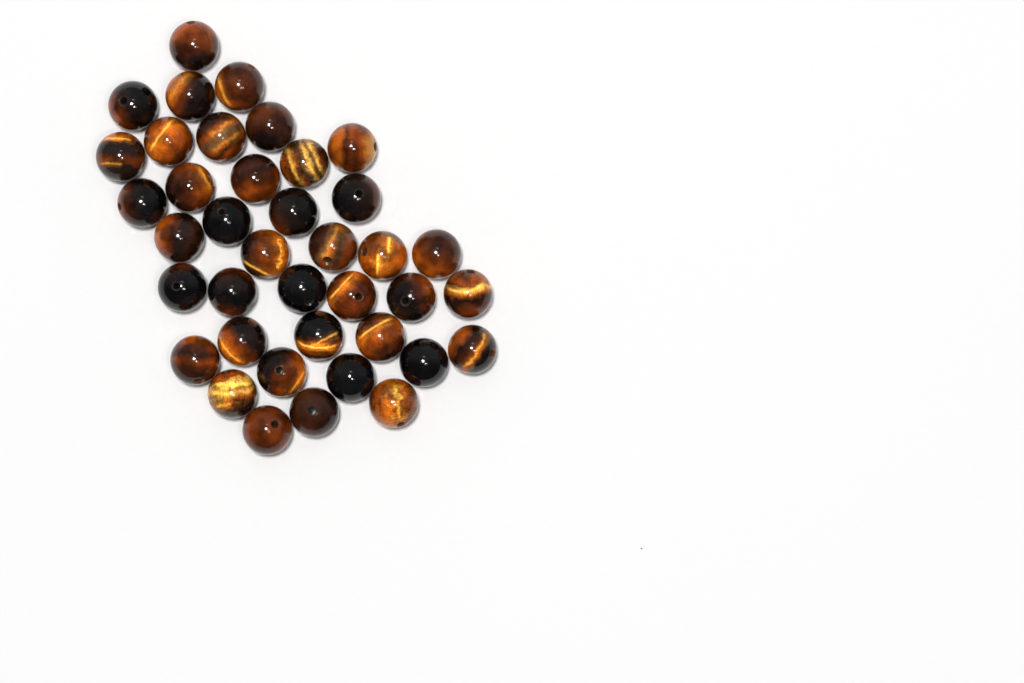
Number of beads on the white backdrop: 39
